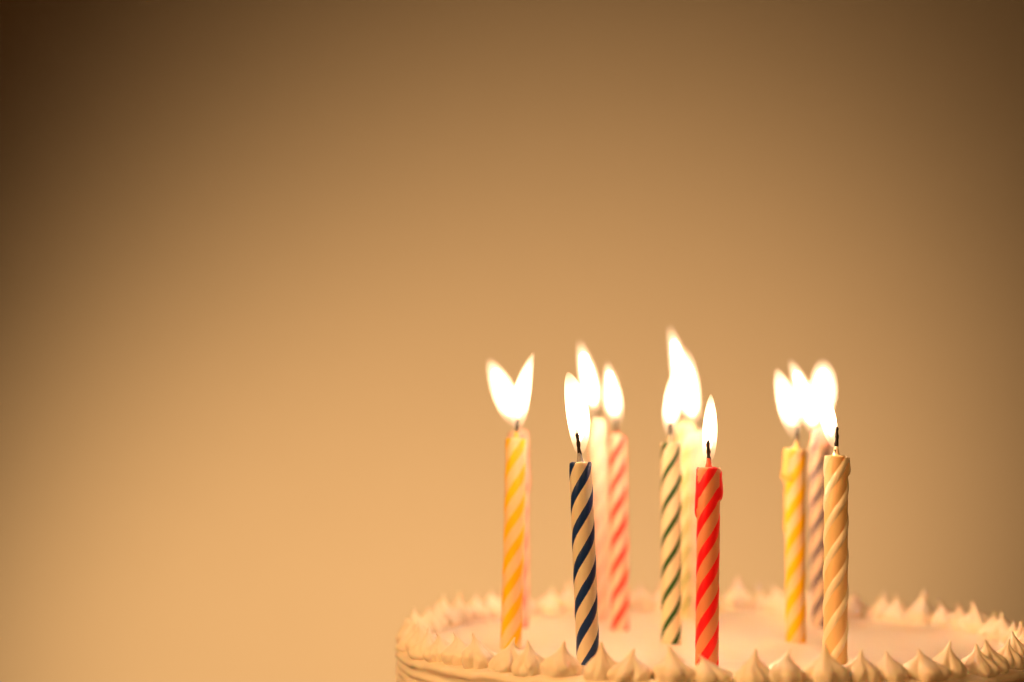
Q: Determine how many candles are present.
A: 13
